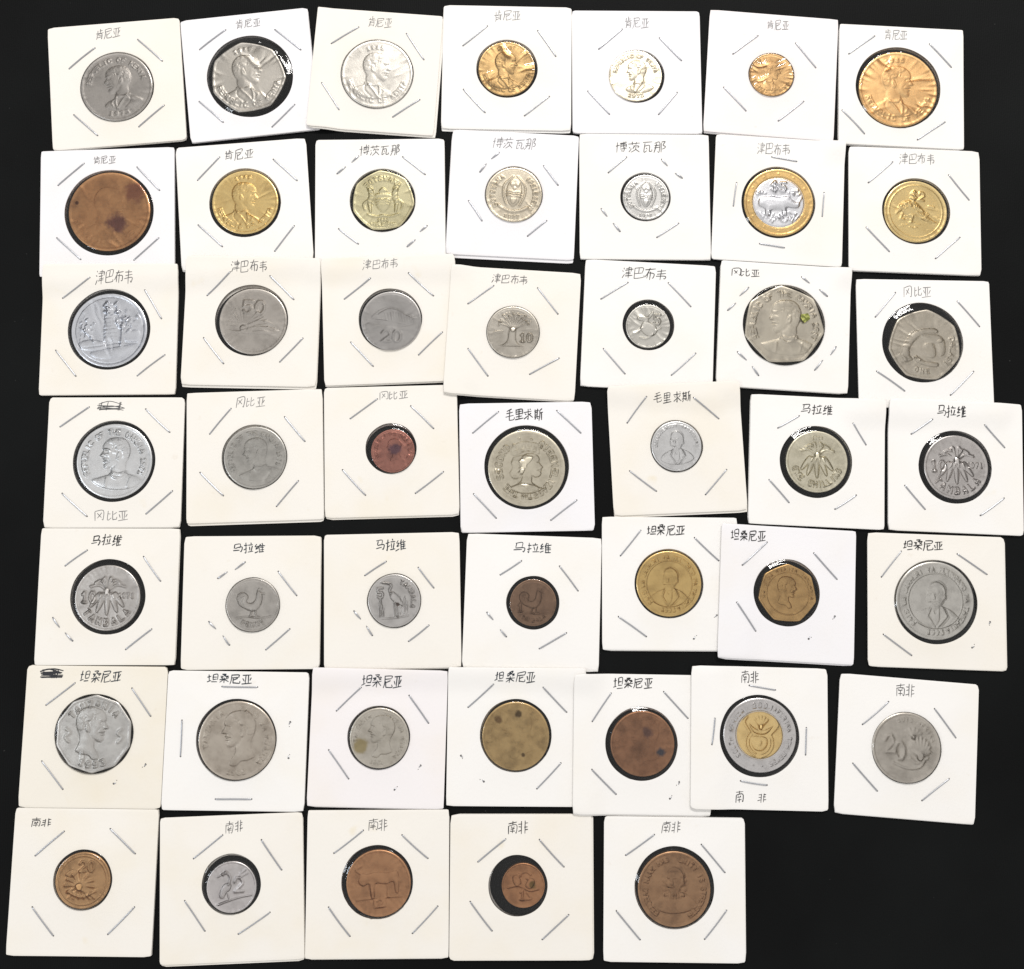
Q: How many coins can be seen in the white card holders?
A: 47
